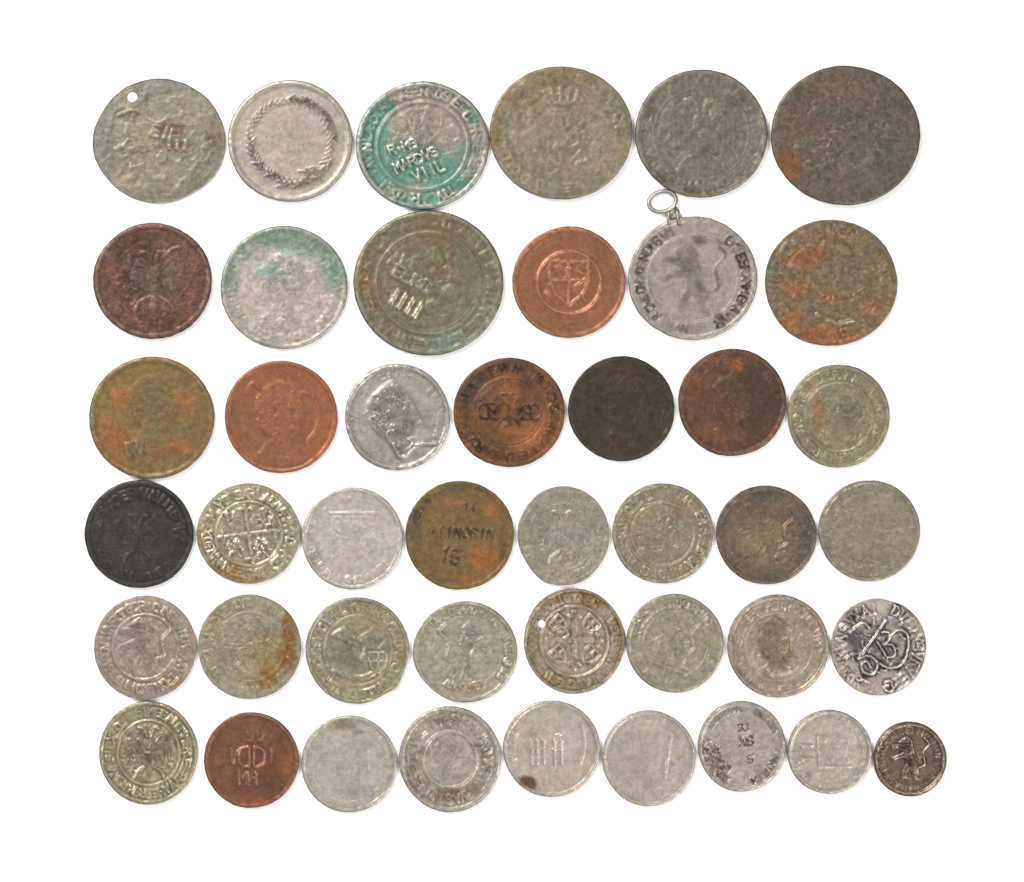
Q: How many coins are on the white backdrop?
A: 44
